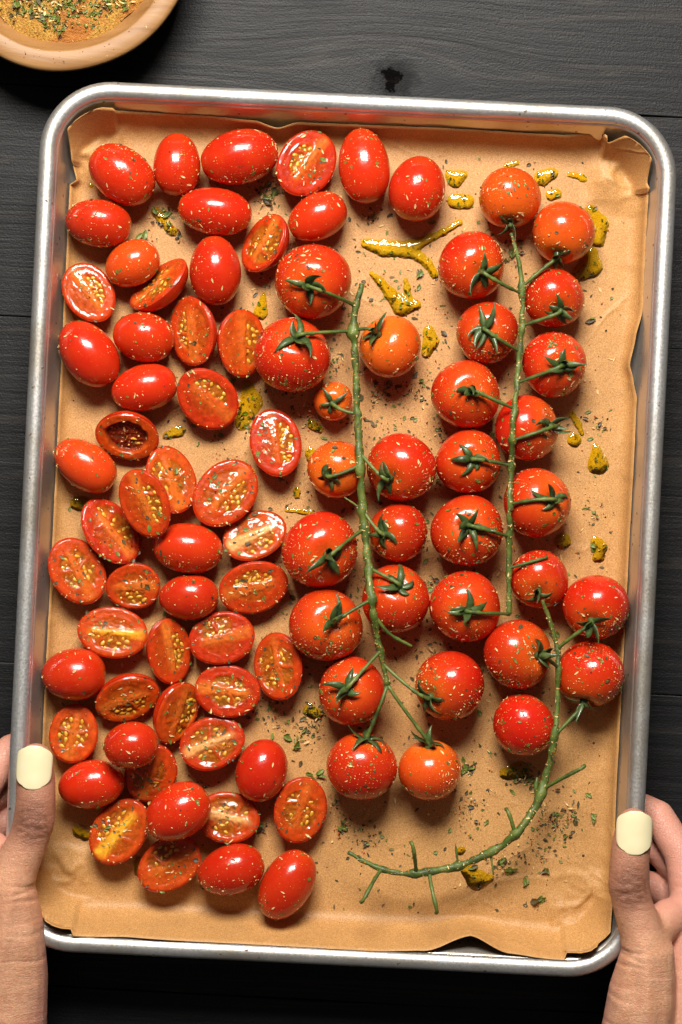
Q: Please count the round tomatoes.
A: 31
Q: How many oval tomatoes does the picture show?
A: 23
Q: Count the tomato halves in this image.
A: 31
